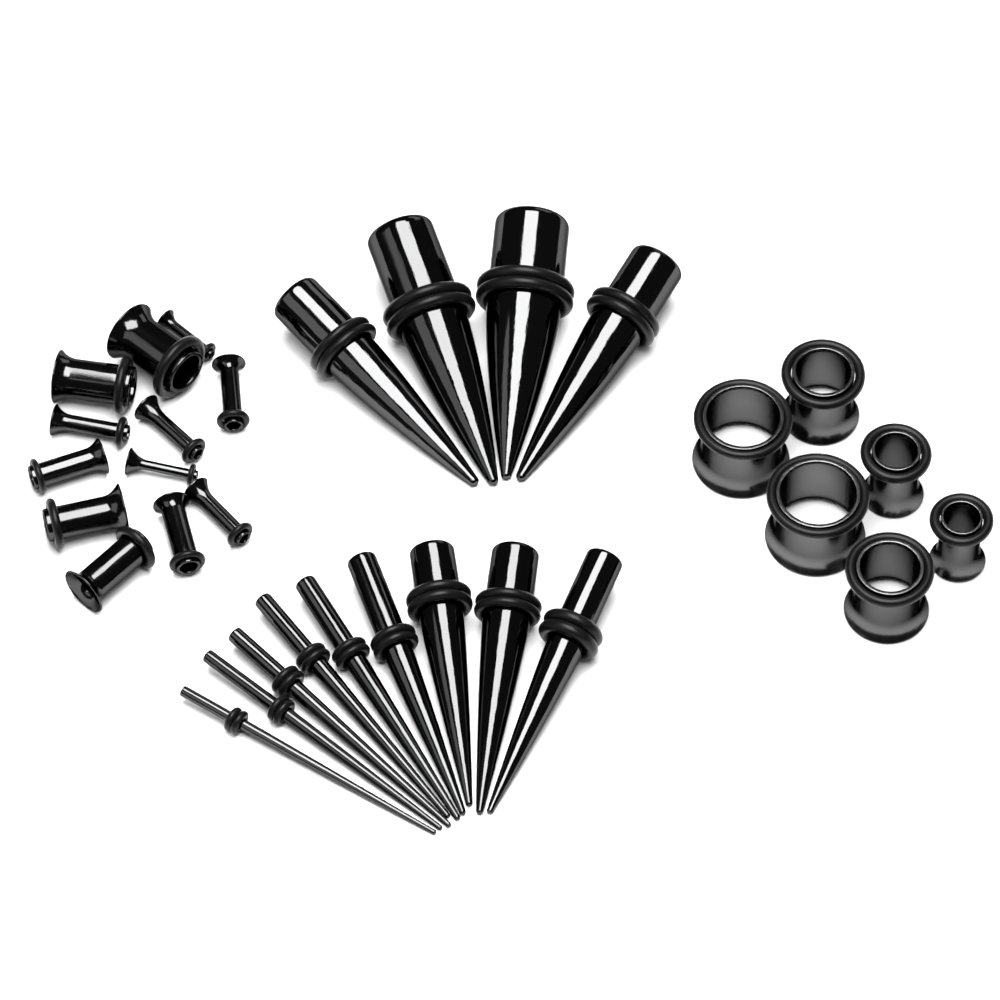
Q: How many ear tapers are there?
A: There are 13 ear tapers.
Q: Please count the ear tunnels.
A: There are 18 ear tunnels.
